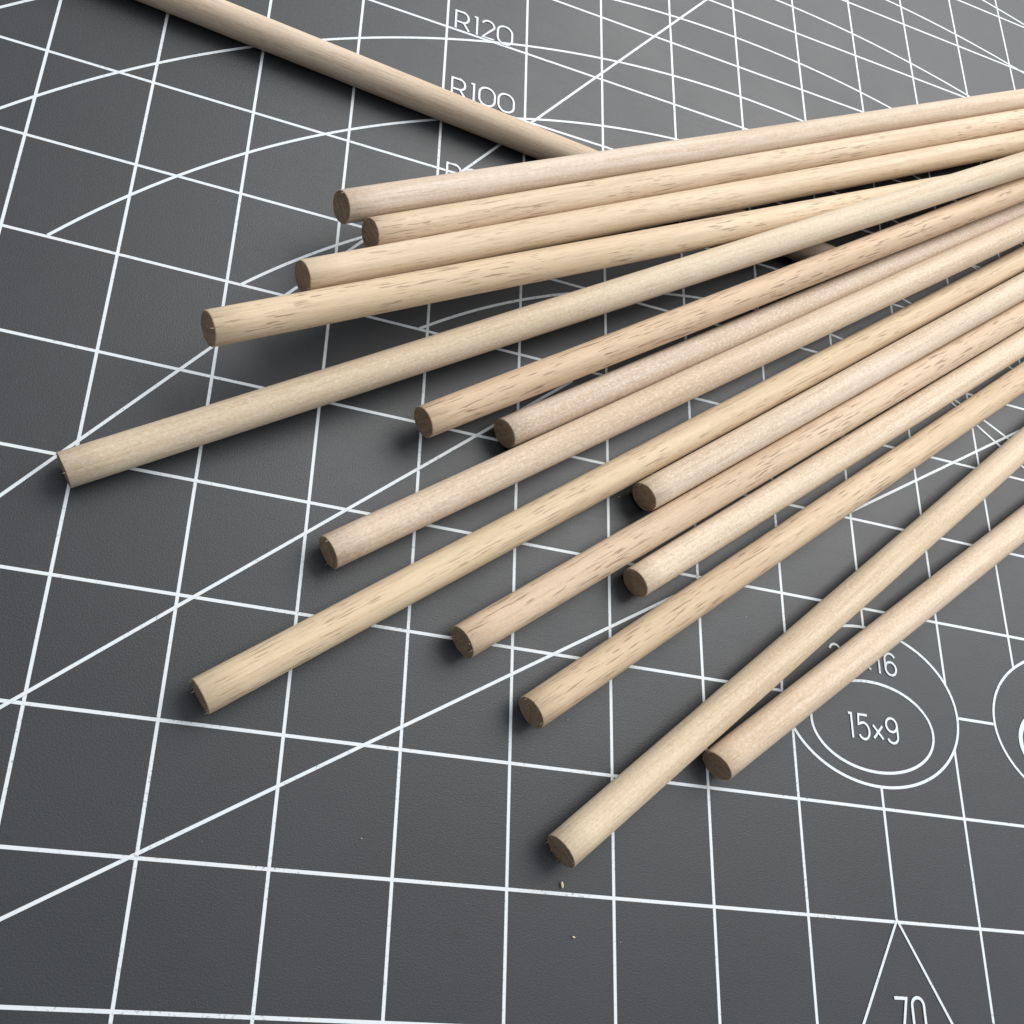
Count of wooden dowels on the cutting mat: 16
